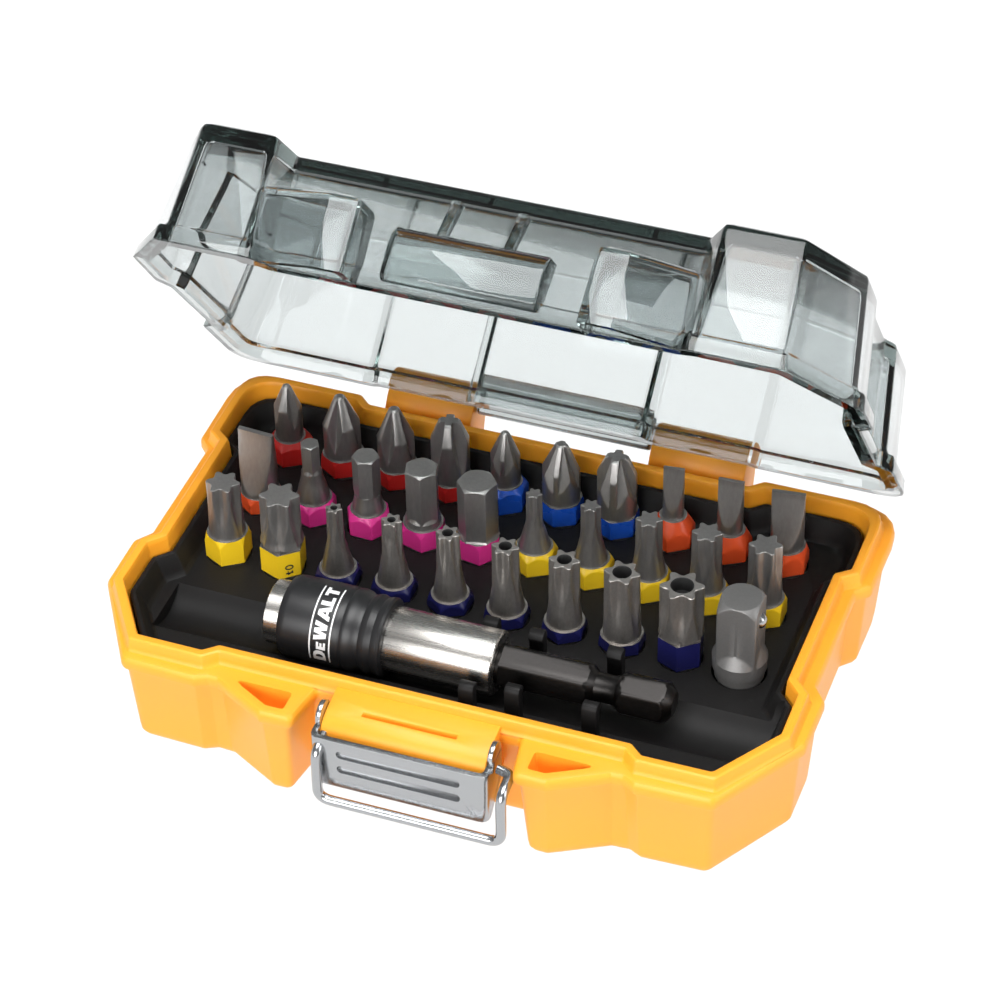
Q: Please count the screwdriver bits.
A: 29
